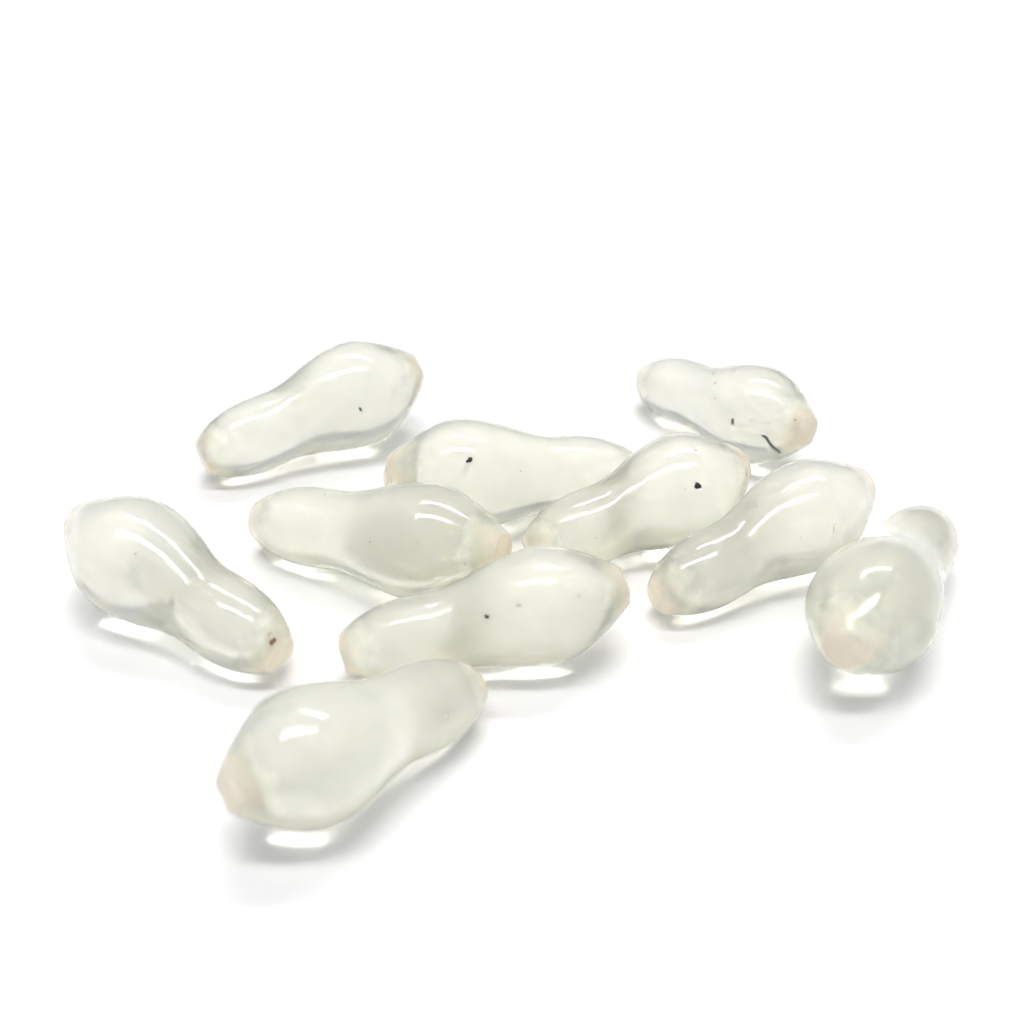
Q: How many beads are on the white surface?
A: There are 10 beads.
